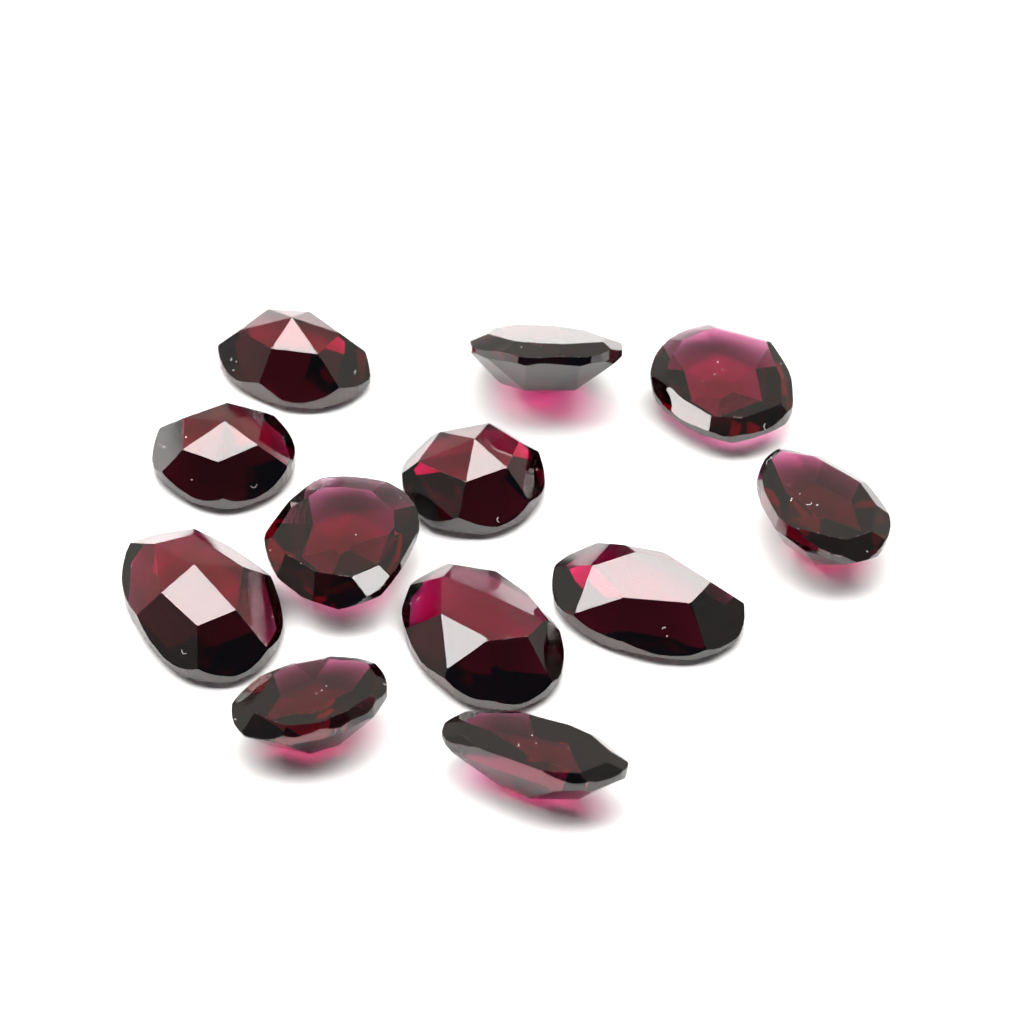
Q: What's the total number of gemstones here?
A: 12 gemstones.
